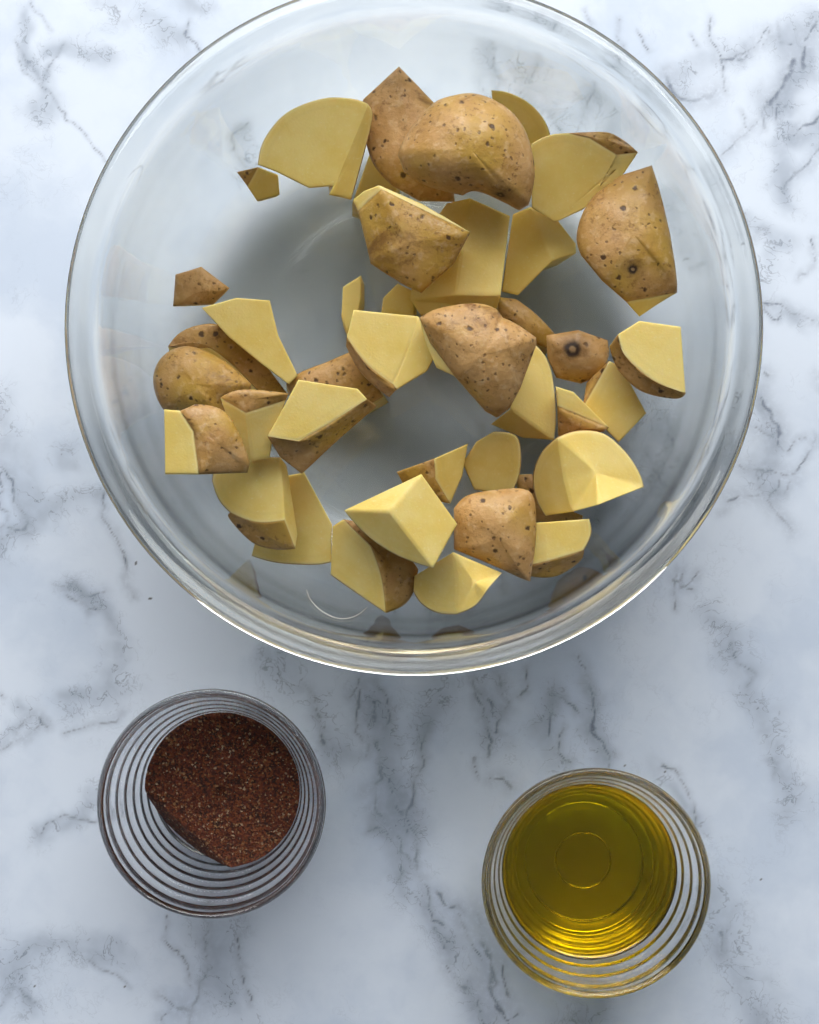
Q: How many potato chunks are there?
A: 40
